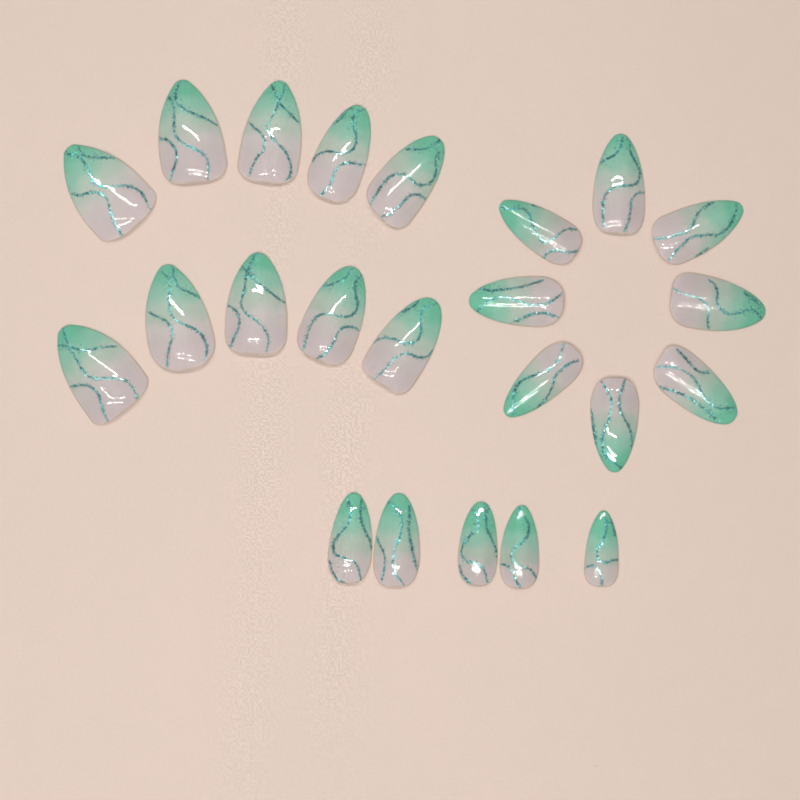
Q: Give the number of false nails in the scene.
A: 23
